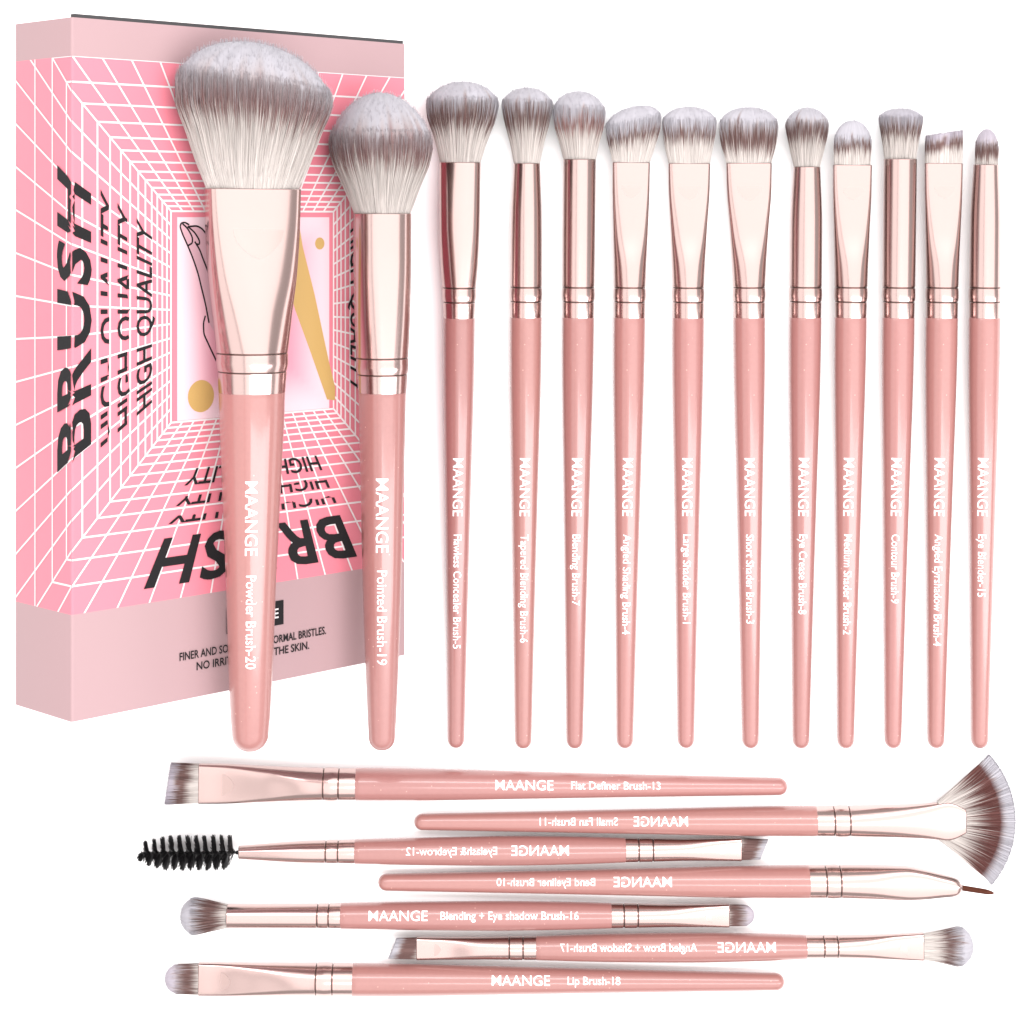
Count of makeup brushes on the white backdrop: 20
